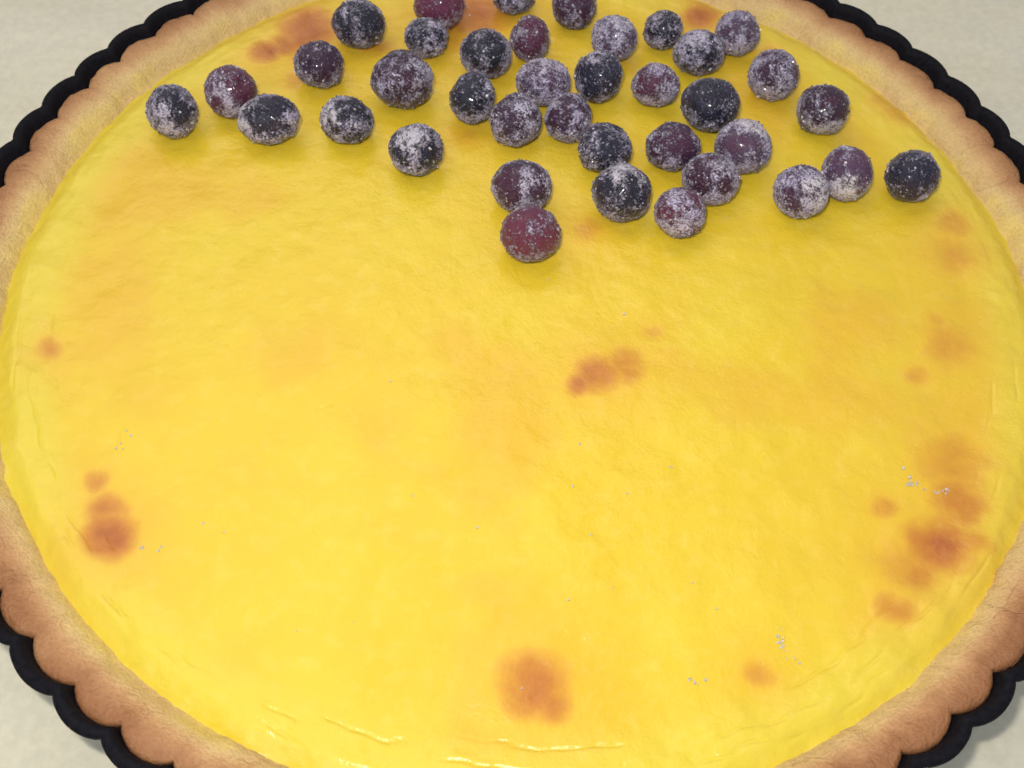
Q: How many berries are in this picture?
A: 38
